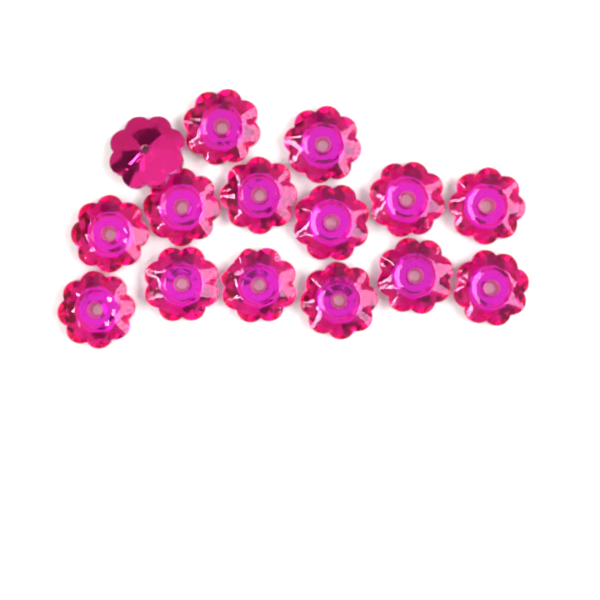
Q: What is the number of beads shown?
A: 15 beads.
